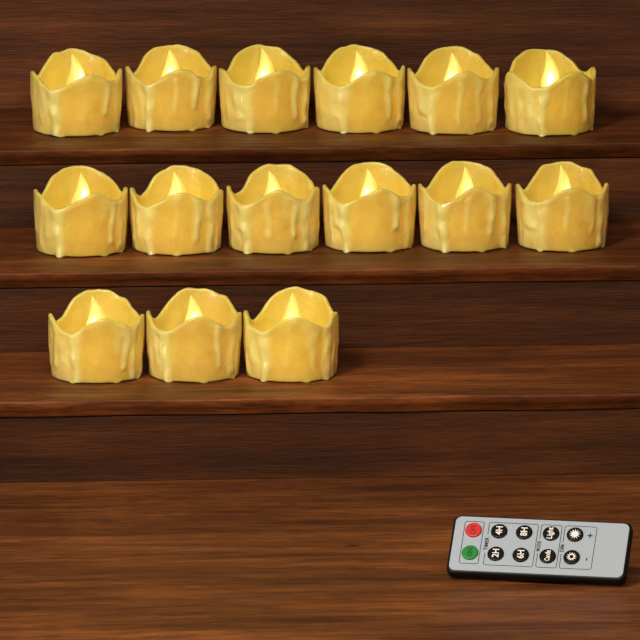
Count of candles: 15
